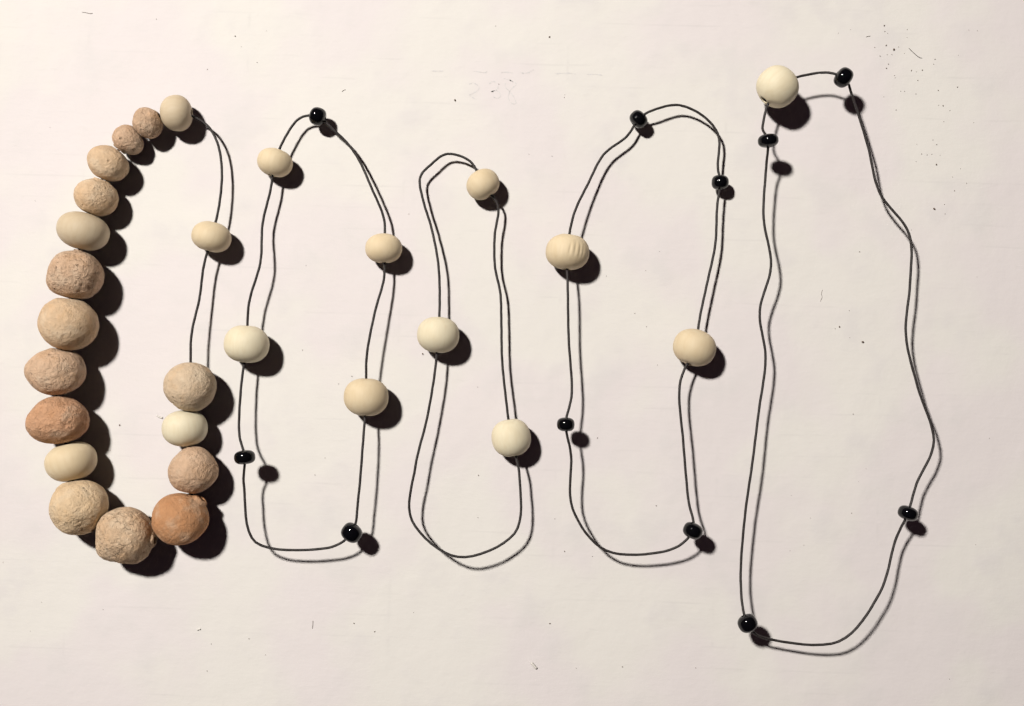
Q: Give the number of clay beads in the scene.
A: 13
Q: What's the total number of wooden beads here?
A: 15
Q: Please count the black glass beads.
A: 11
